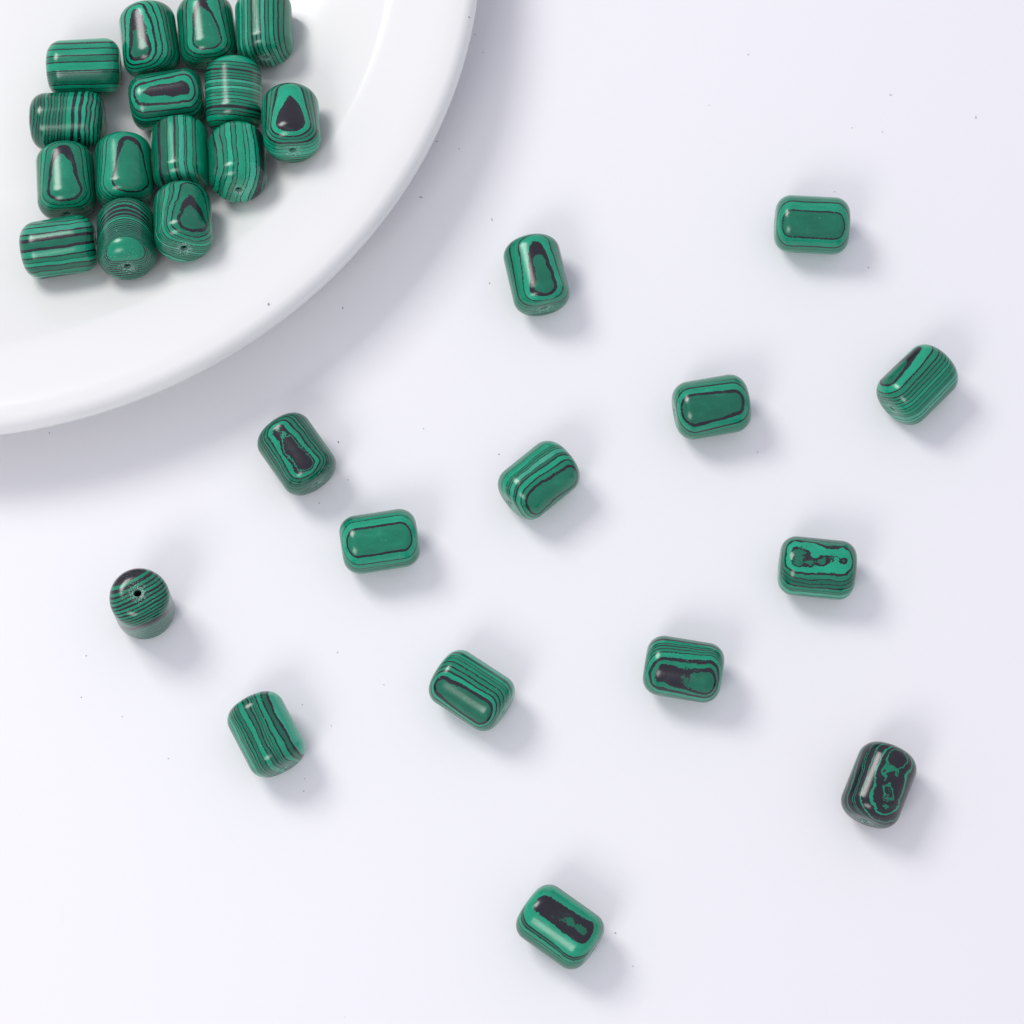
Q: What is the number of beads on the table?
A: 29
